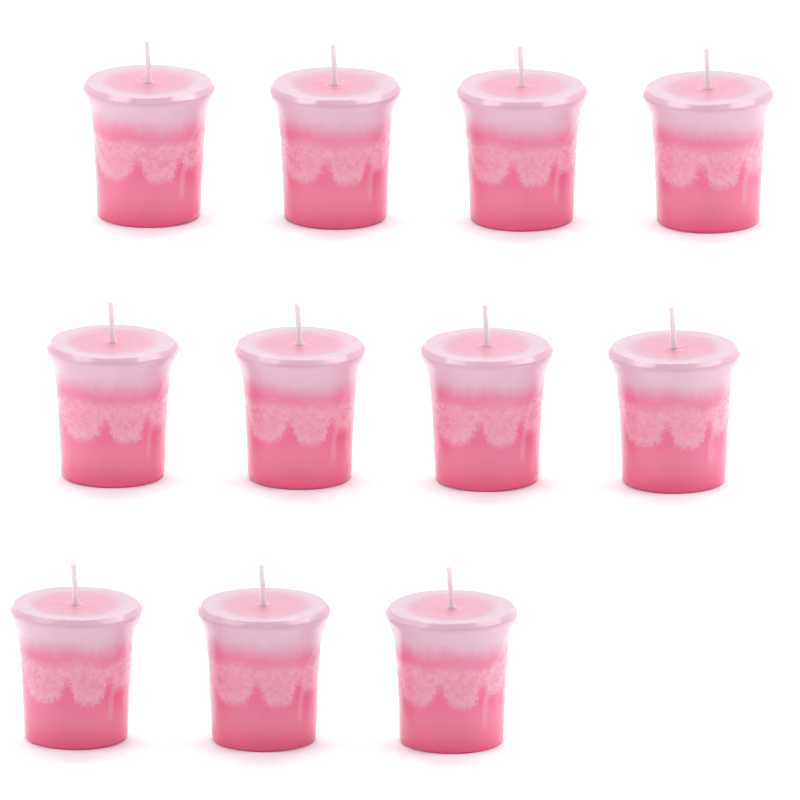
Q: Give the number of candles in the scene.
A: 11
